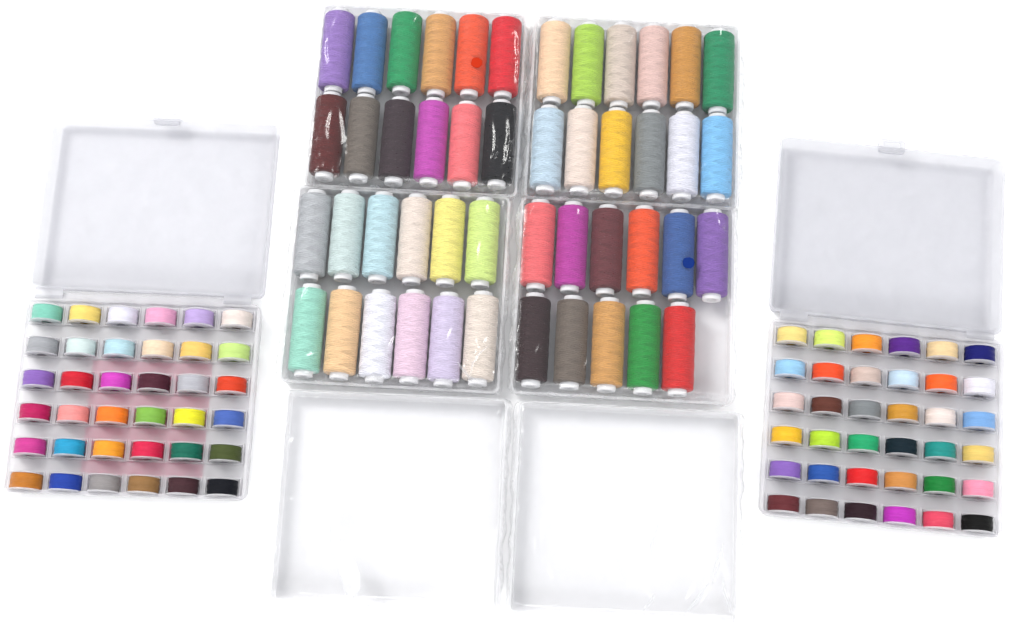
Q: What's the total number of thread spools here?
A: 47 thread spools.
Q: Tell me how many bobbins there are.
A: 72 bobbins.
